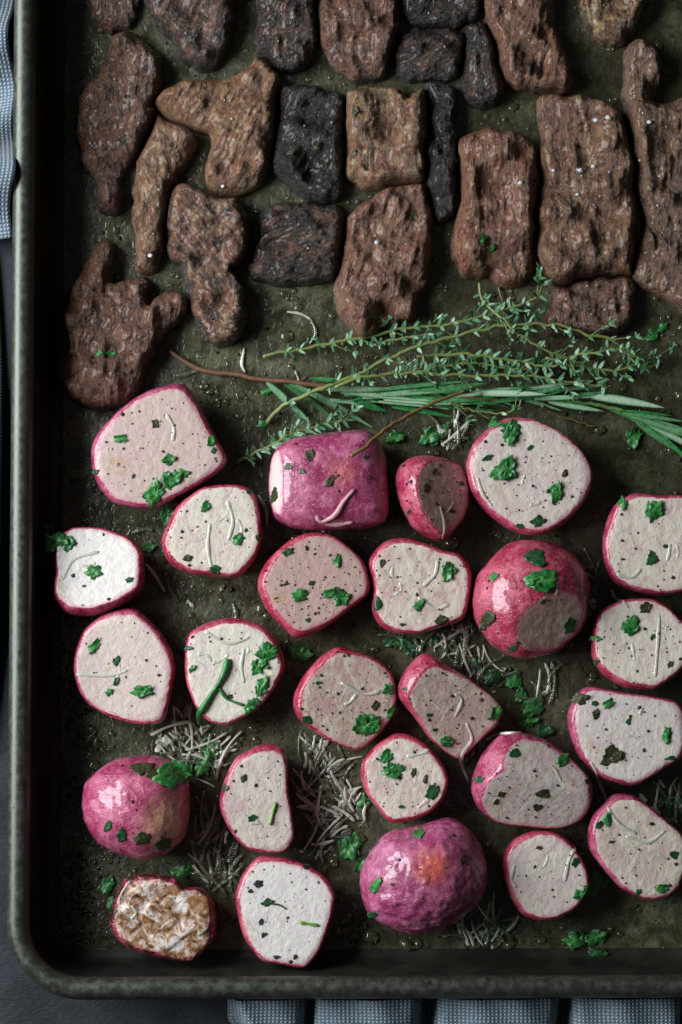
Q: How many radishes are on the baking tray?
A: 25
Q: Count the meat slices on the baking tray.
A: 23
